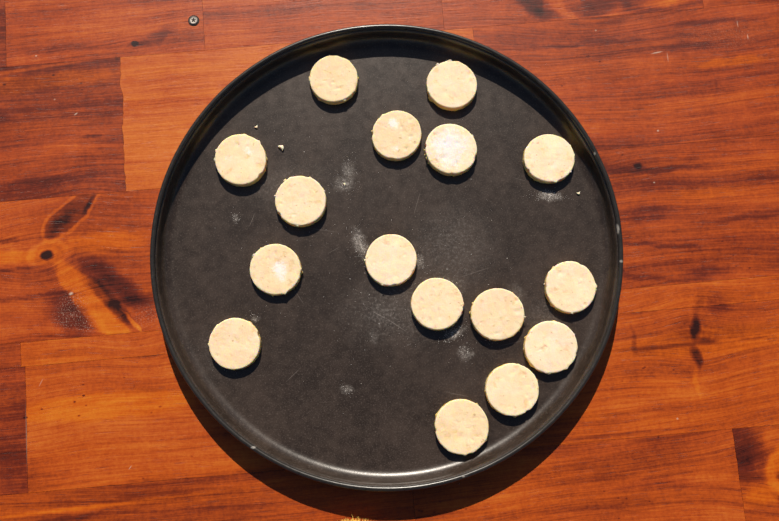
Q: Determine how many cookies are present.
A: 16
